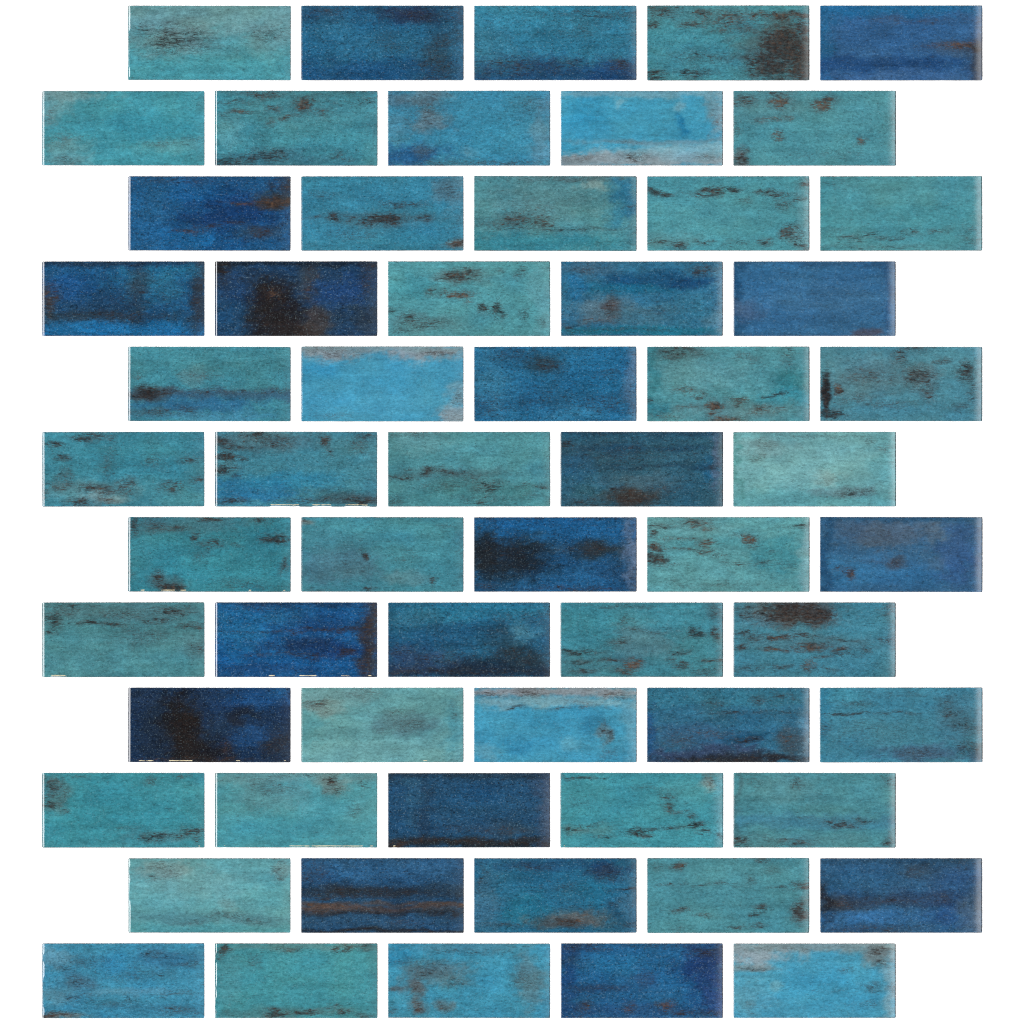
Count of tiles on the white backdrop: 60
